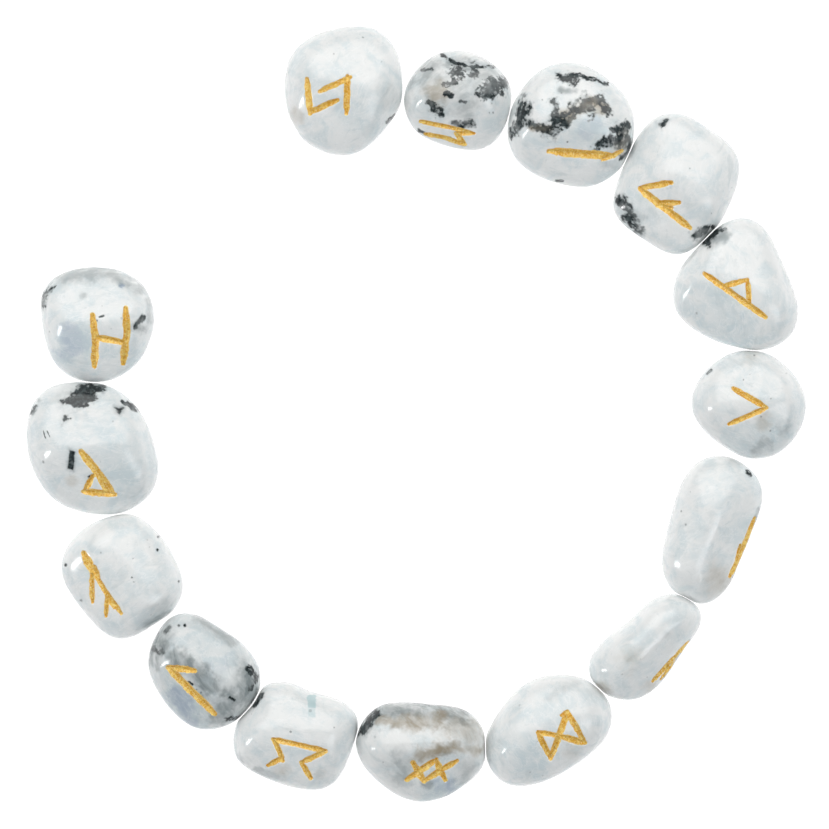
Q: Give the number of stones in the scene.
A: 15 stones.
